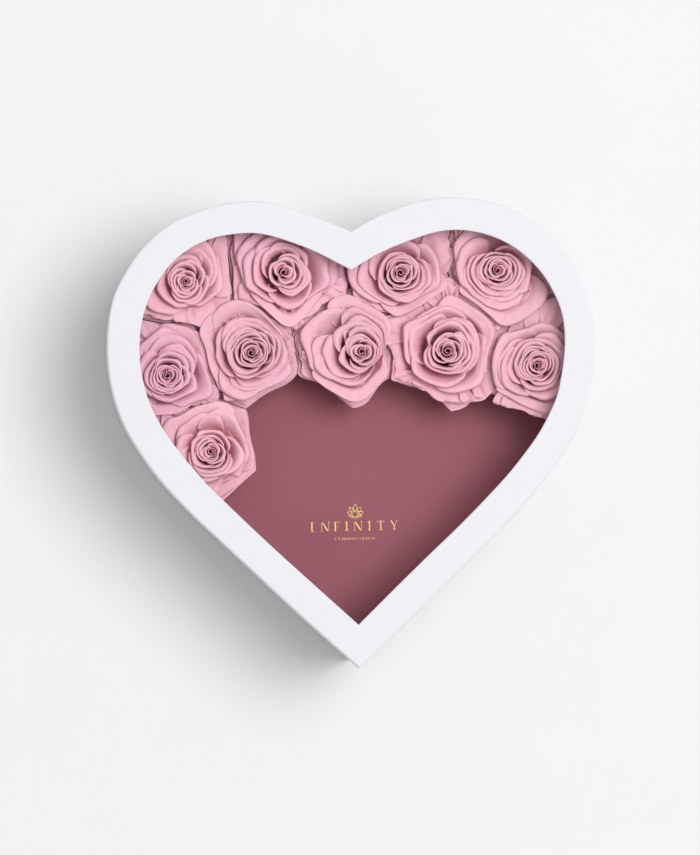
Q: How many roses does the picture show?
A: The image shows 10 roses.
